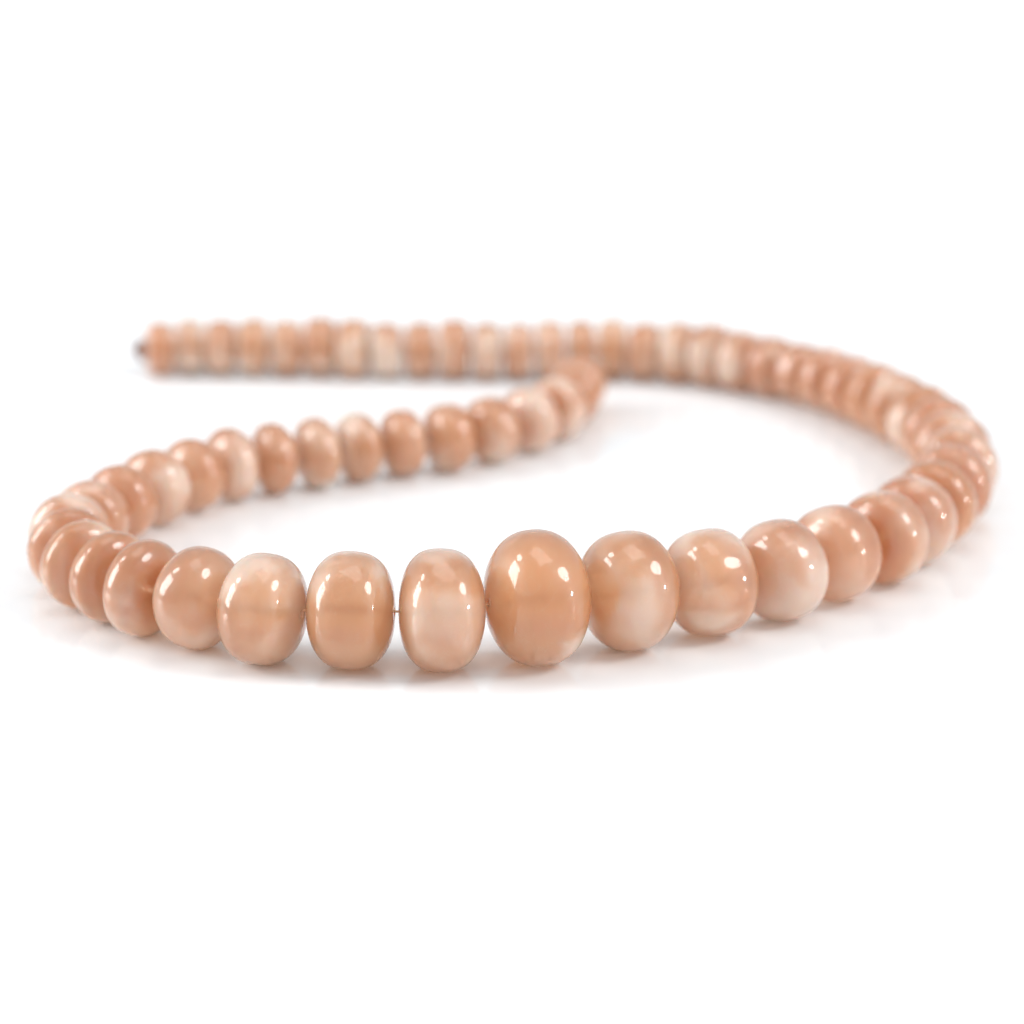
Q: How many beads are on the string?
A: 62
